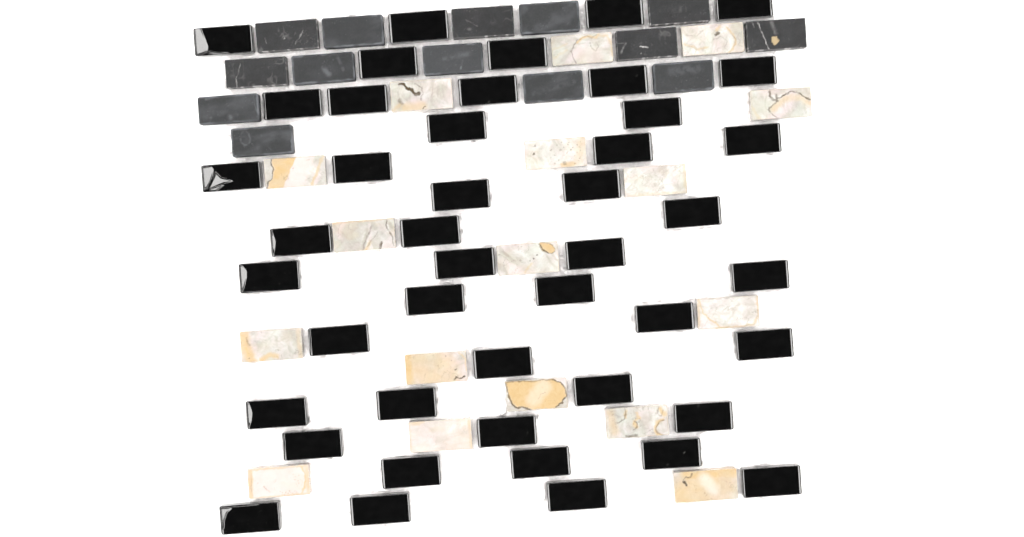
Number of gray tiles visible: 14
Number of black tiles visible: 45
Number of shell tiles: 17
